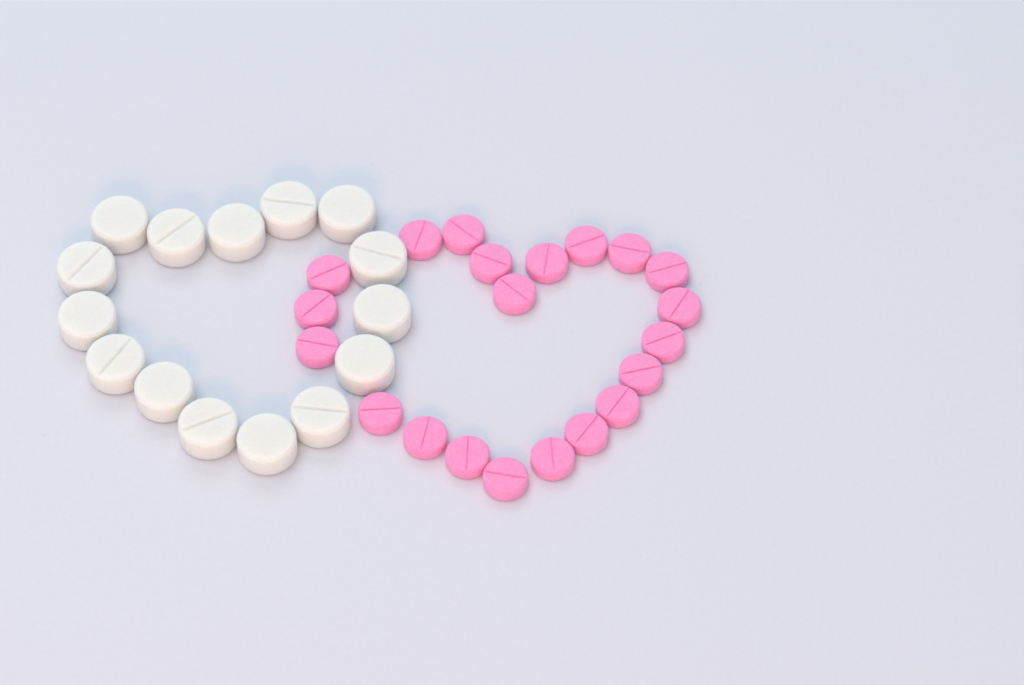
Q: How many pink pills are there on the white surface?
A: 21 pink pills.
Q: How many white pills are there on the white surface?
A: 15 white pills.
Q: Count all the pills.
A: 36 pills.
